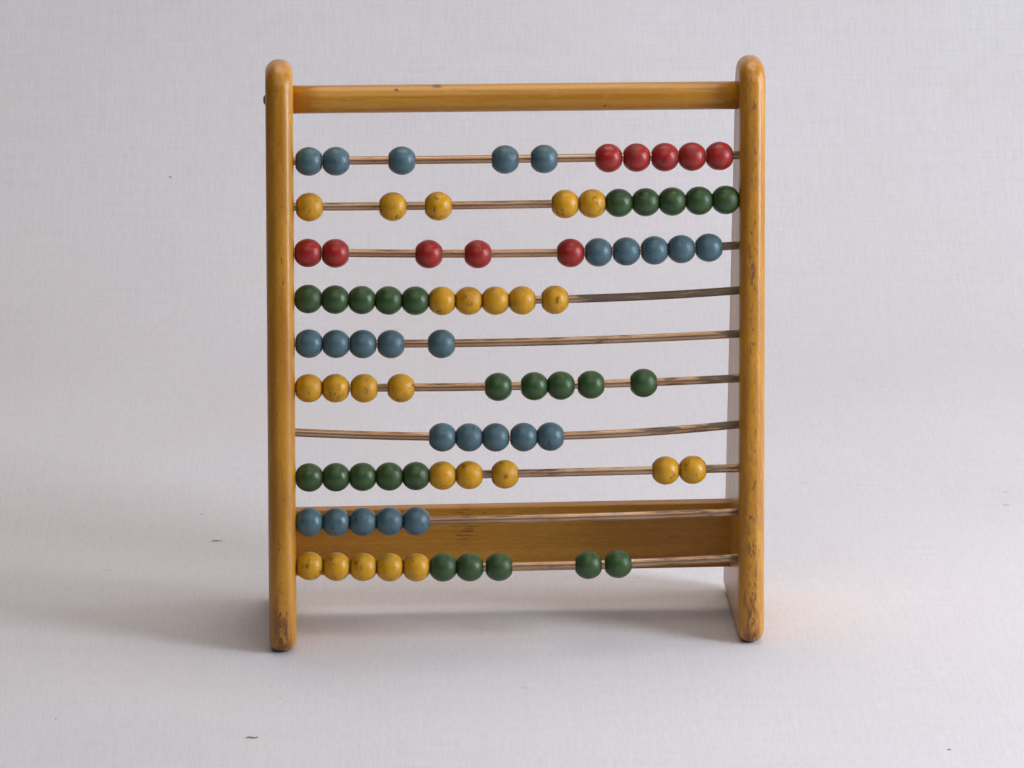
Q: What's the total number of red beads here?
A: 10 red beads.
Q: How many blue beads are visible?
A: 25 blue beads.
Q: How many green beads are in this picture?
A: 25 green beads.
